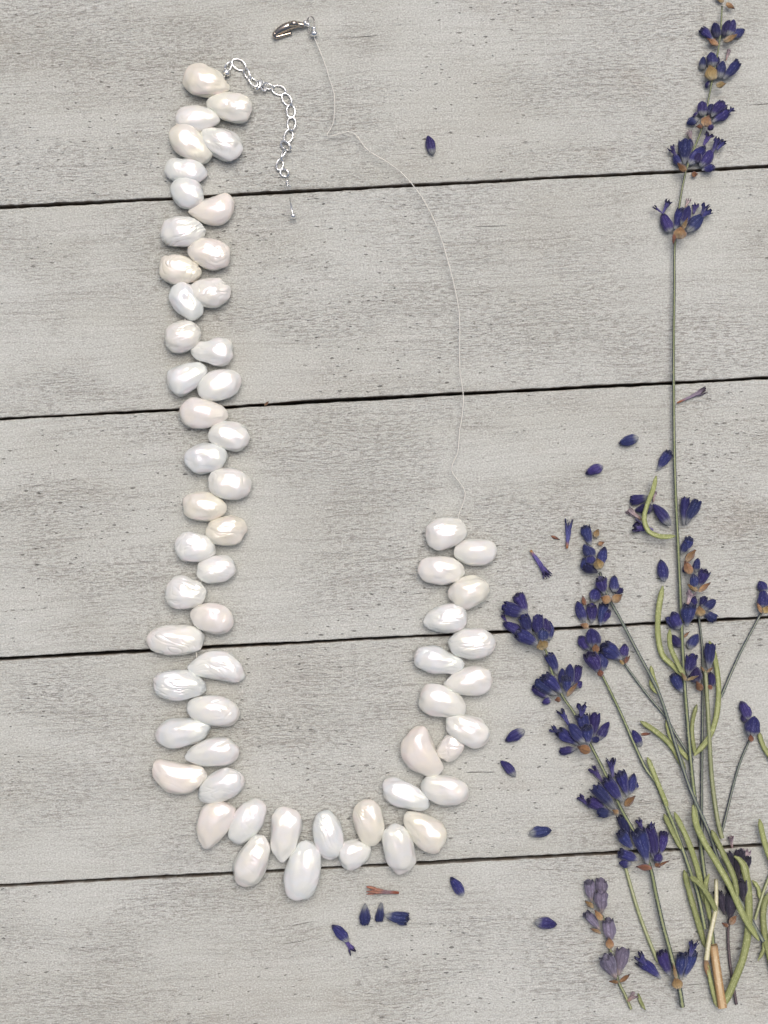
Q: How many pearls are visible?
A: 59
